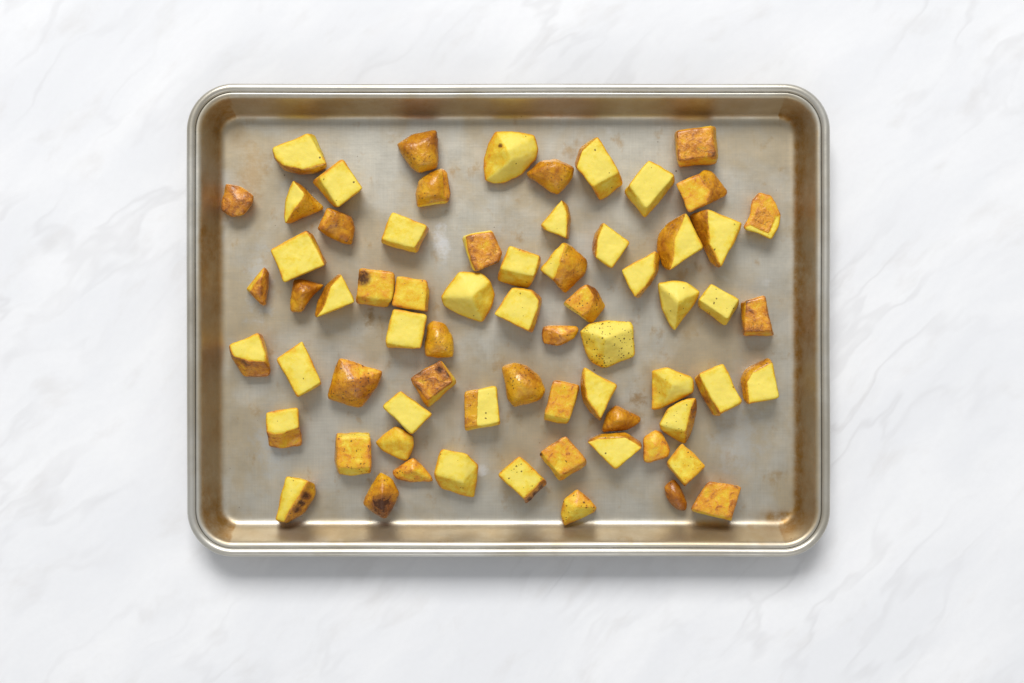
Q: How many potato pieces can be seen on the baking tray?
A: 68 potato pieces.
